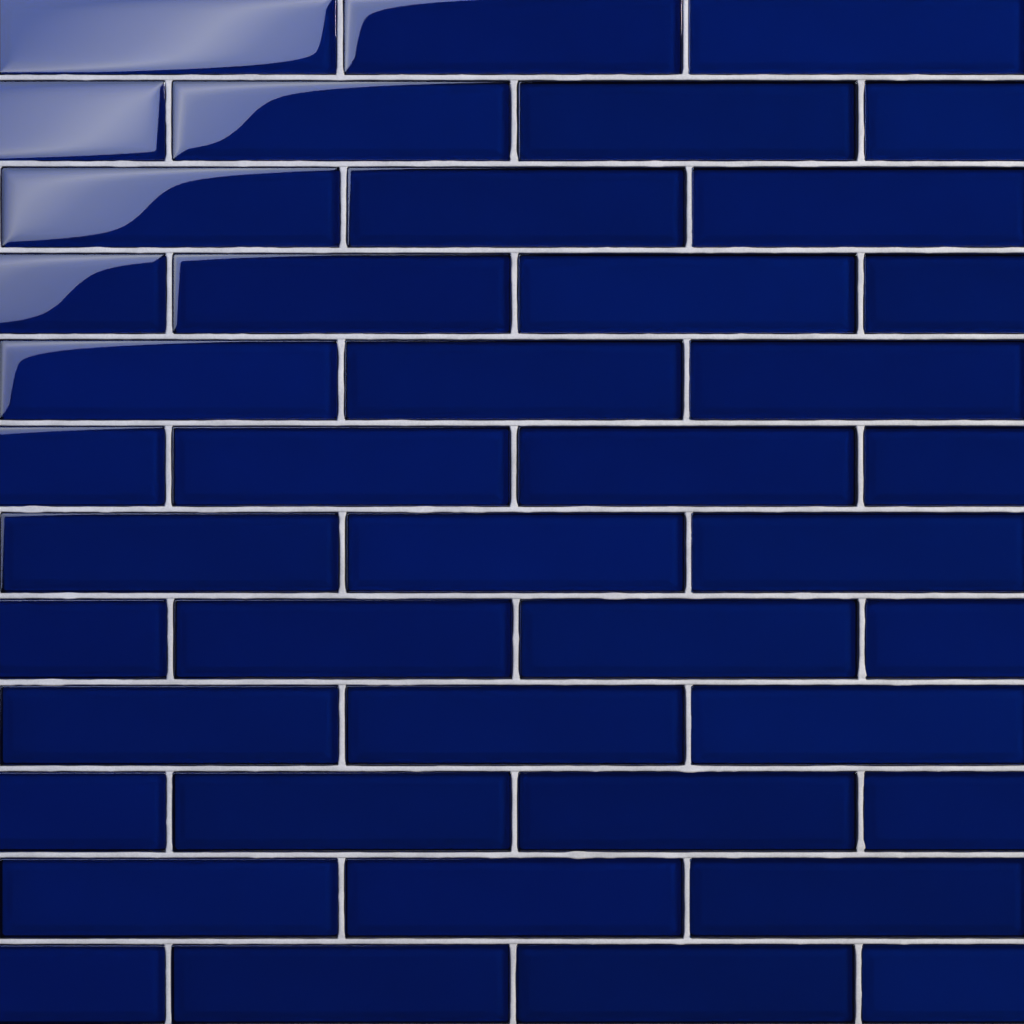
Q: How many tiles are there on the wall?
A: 42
